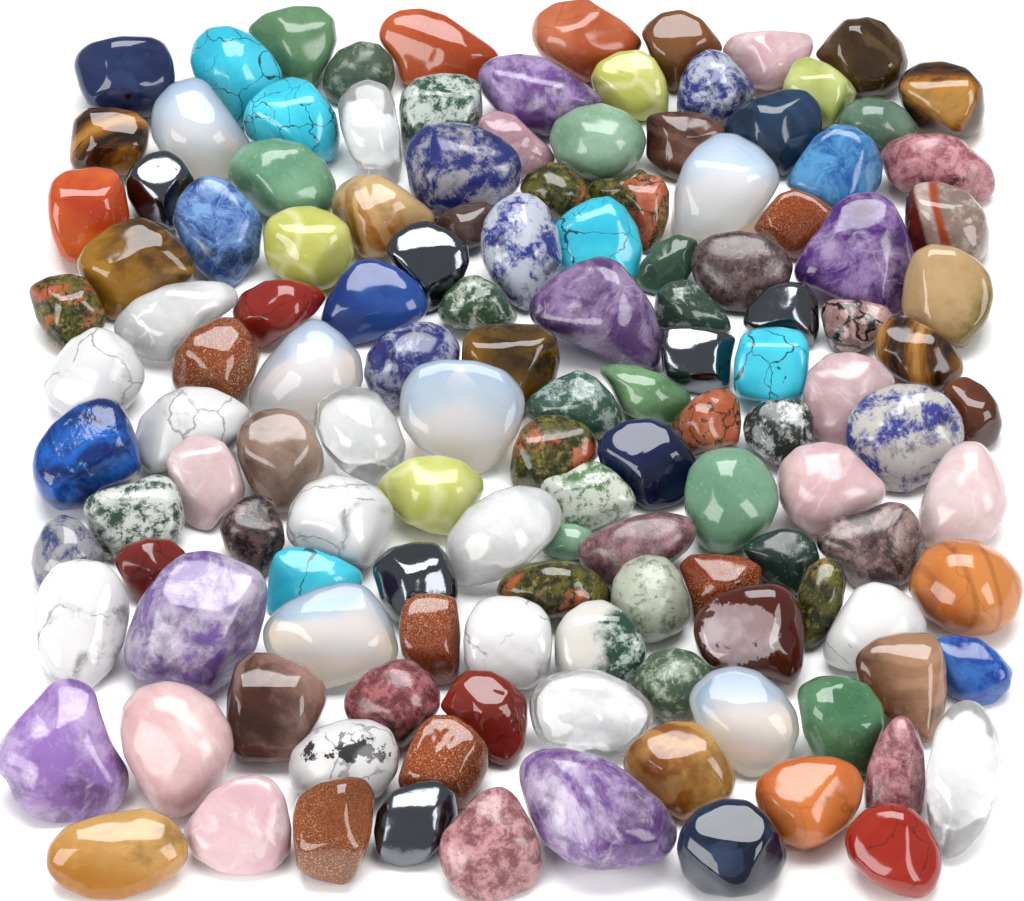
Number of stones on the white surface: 135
